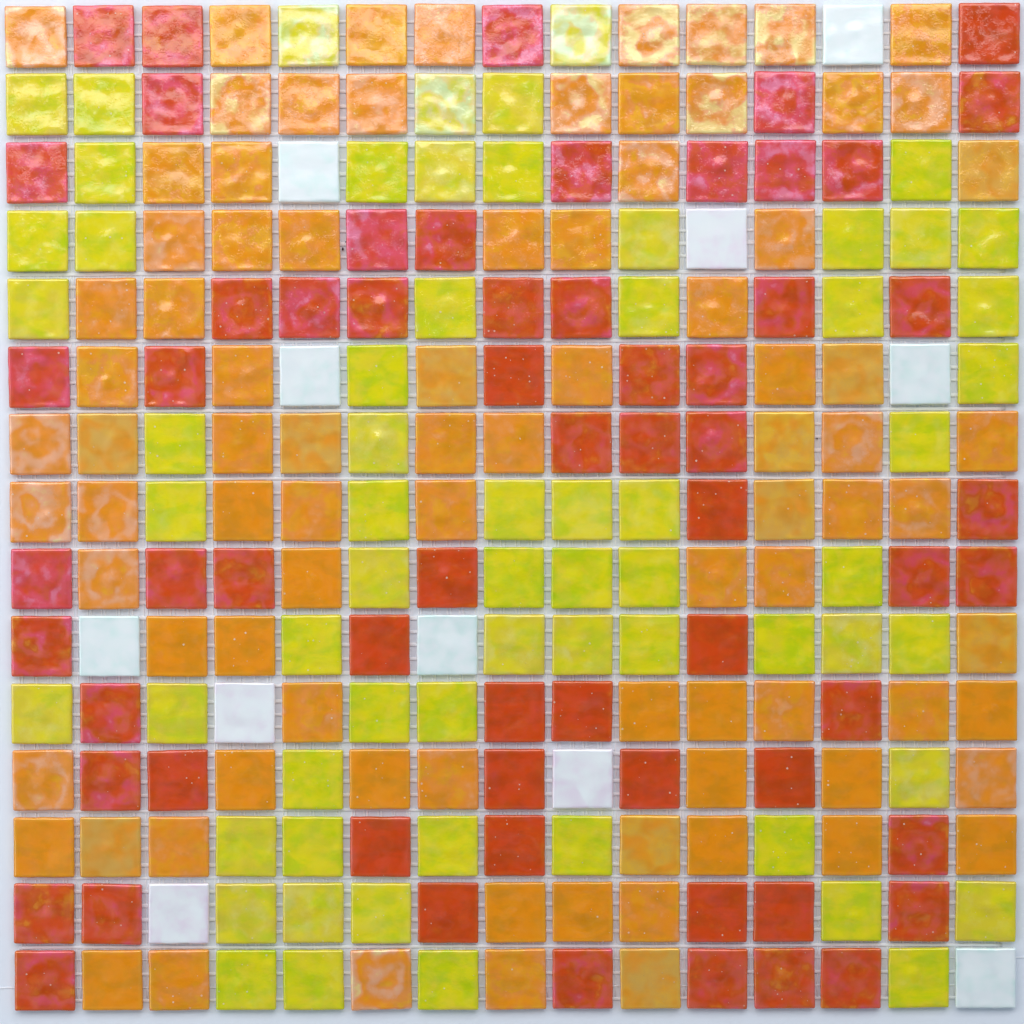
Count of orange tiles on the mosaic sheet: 87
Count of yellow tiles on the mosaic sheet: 64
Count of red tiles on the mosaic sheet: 63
